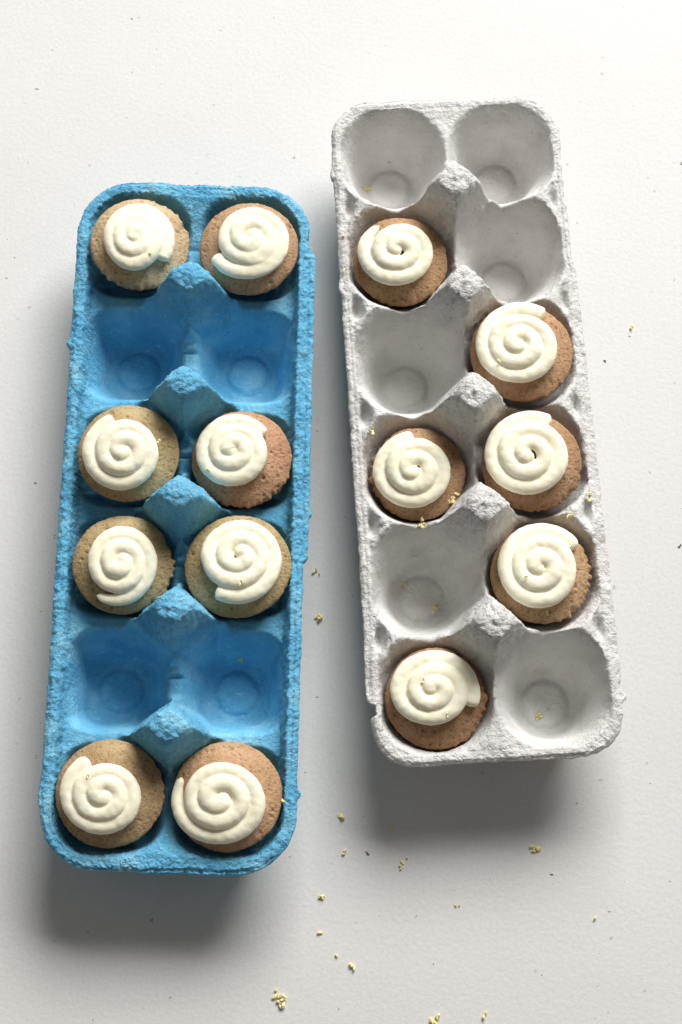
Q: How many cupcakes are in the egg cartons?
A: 14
